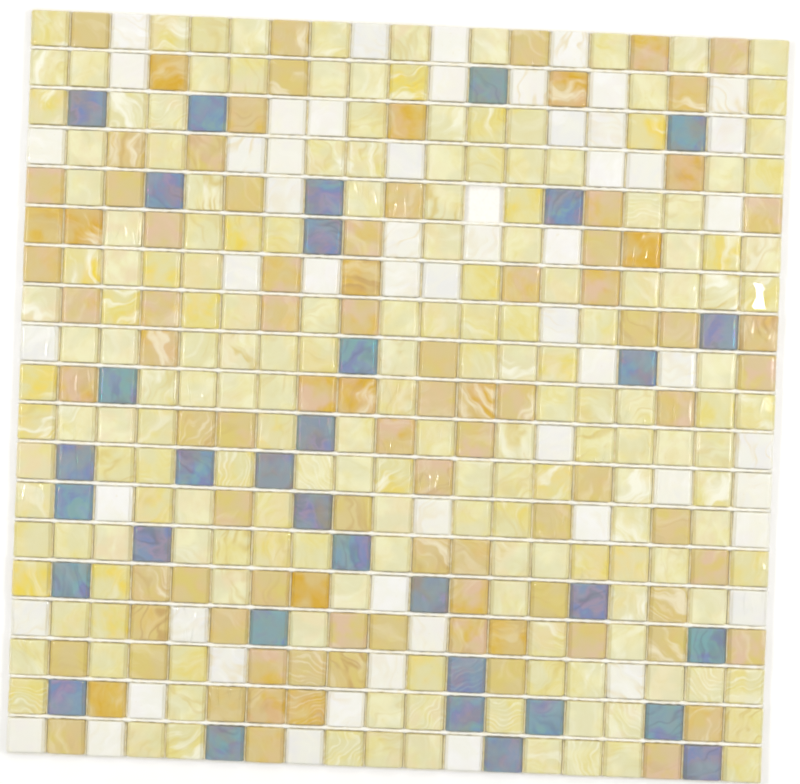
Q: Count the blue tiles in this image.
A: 33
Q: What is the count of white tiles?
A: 55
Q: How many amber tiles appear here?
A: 91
